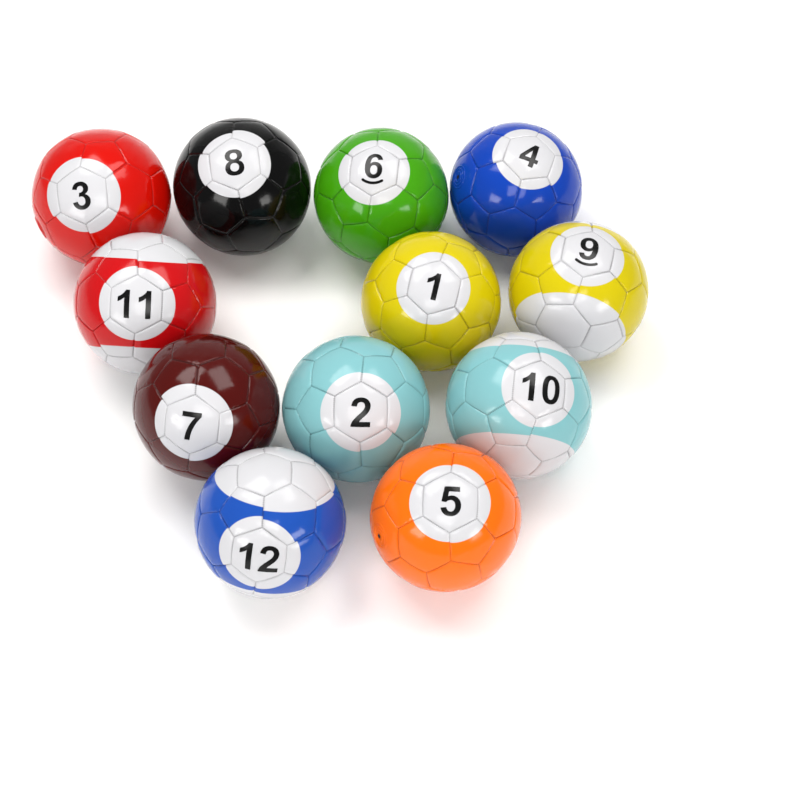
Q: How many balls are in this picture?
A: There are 12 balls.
